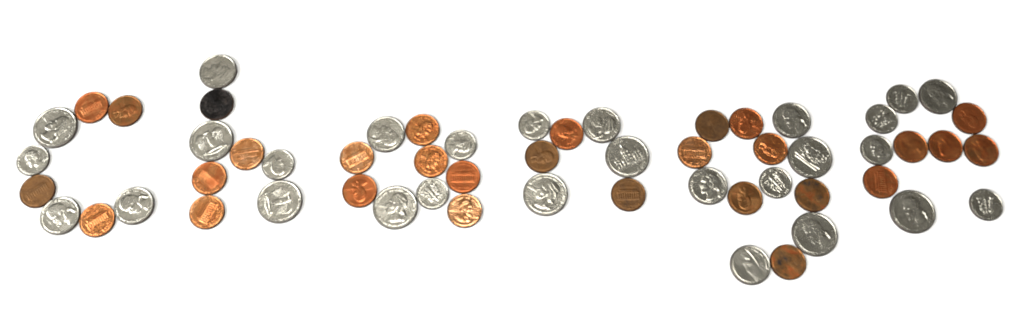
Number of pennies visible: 29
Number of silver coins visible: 28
